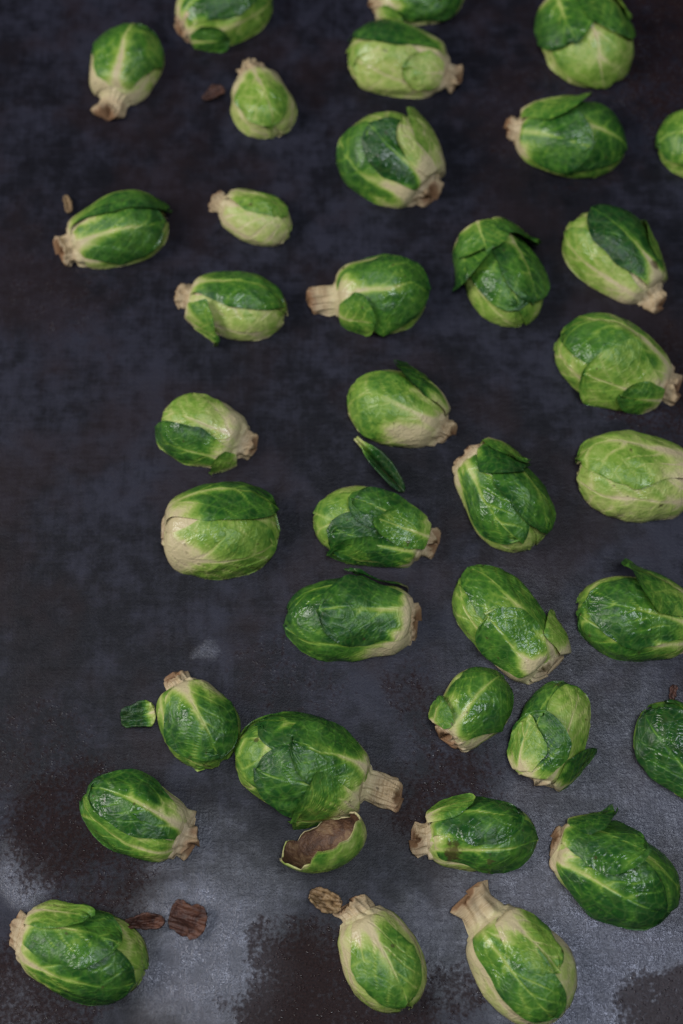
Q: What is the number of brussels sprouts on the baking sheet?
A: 36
